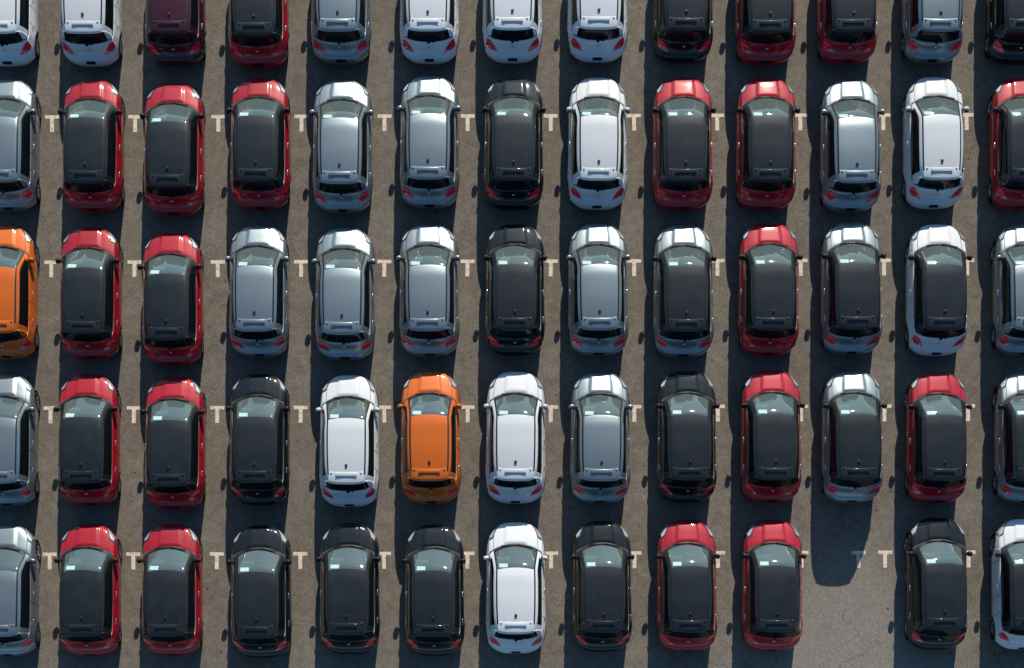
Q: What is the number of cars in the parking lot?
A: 64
